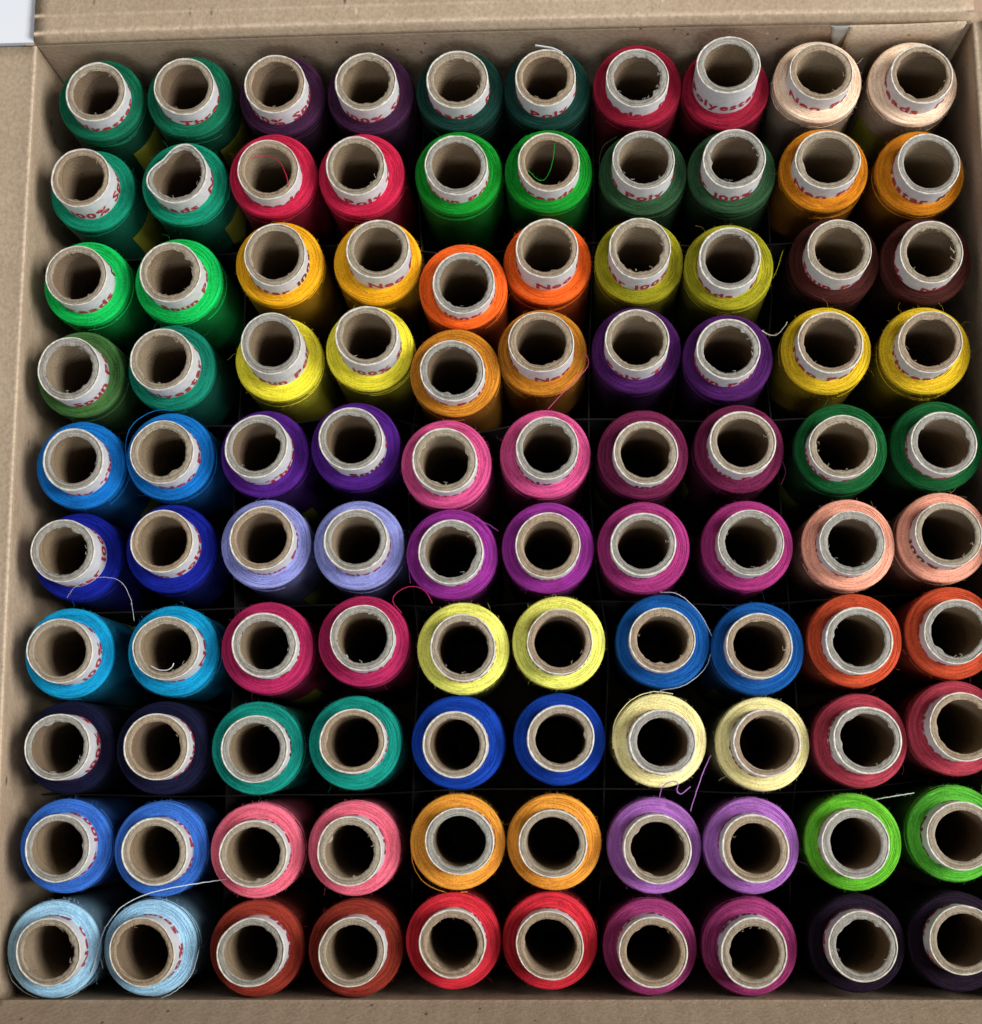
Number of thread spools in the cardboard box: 100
